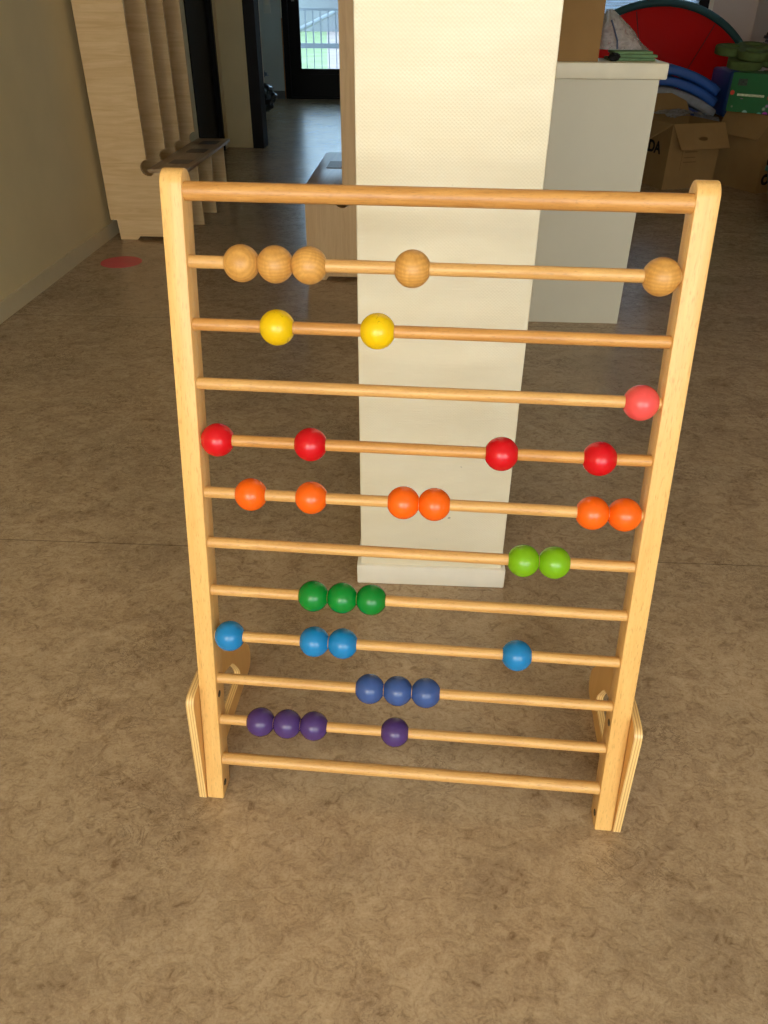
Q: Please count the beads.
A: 34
